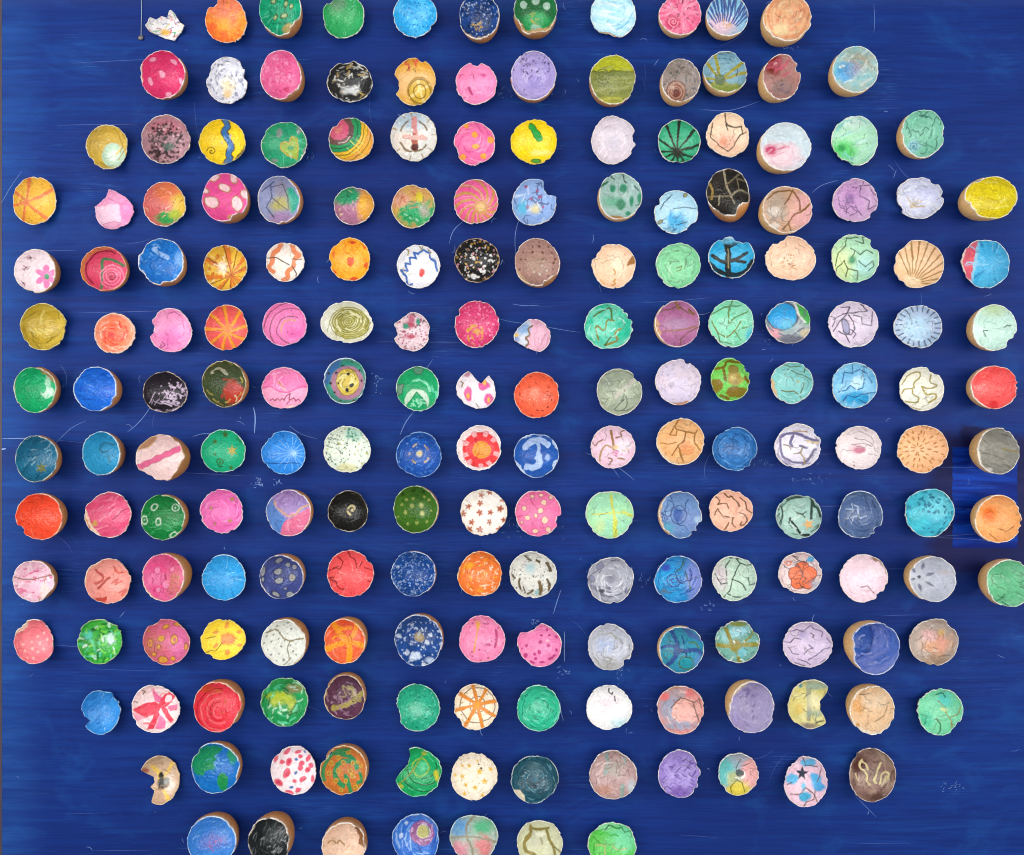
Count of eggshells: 197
